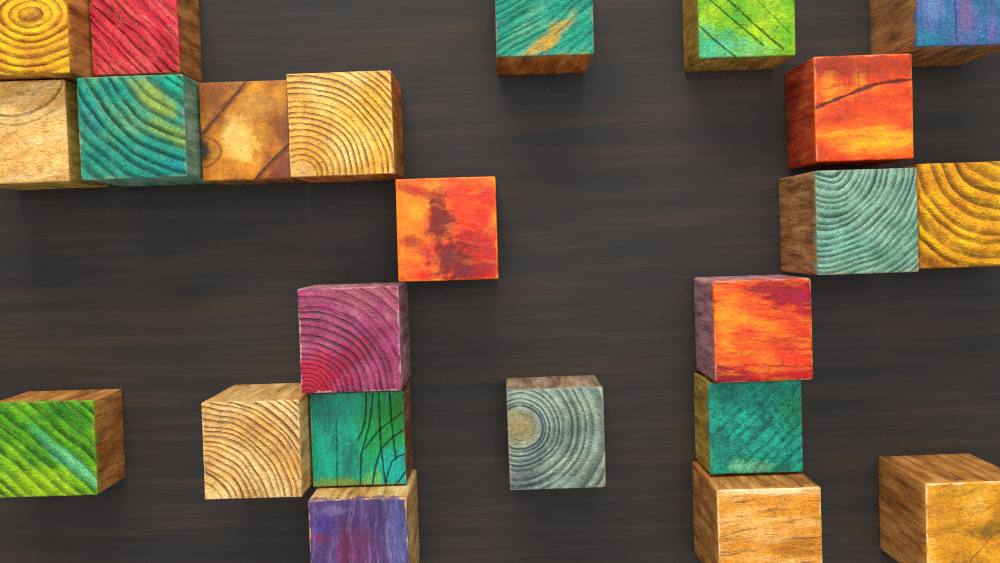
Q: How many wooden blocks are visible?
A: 23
